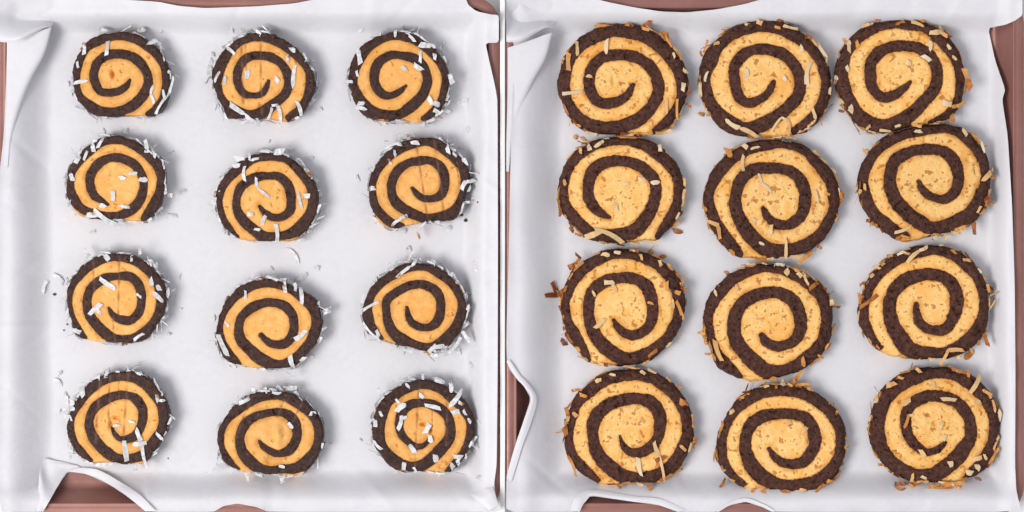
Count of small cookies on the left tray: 12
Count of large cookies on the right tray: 12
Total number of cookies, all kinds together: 24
